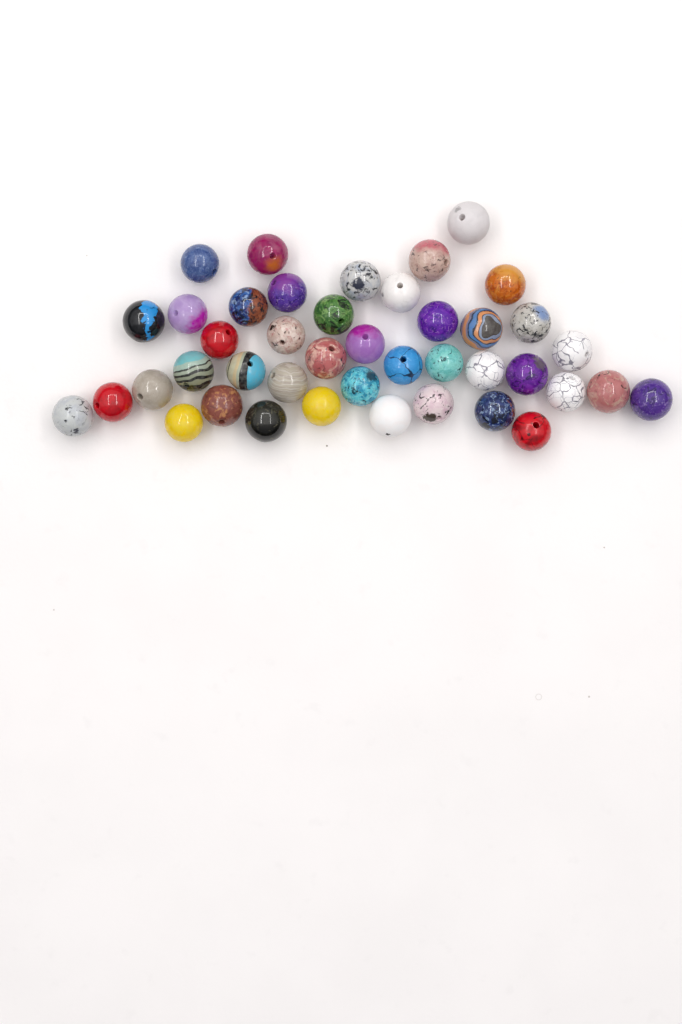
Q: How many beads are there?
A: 42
